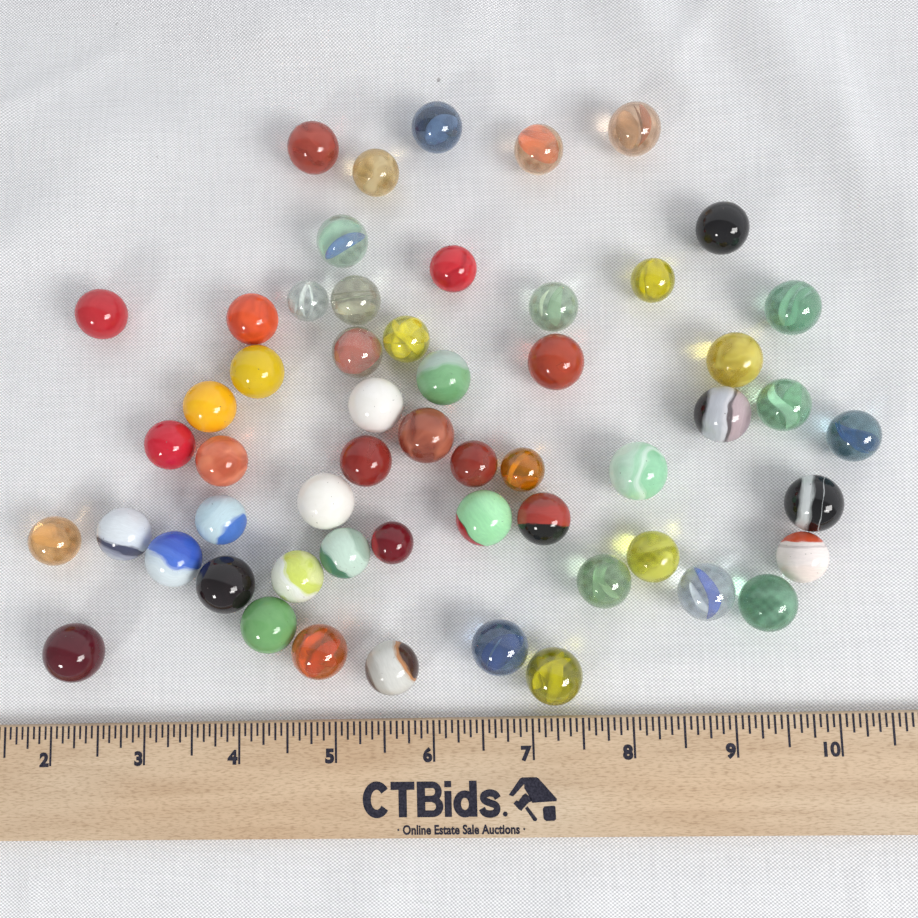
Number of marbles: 56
